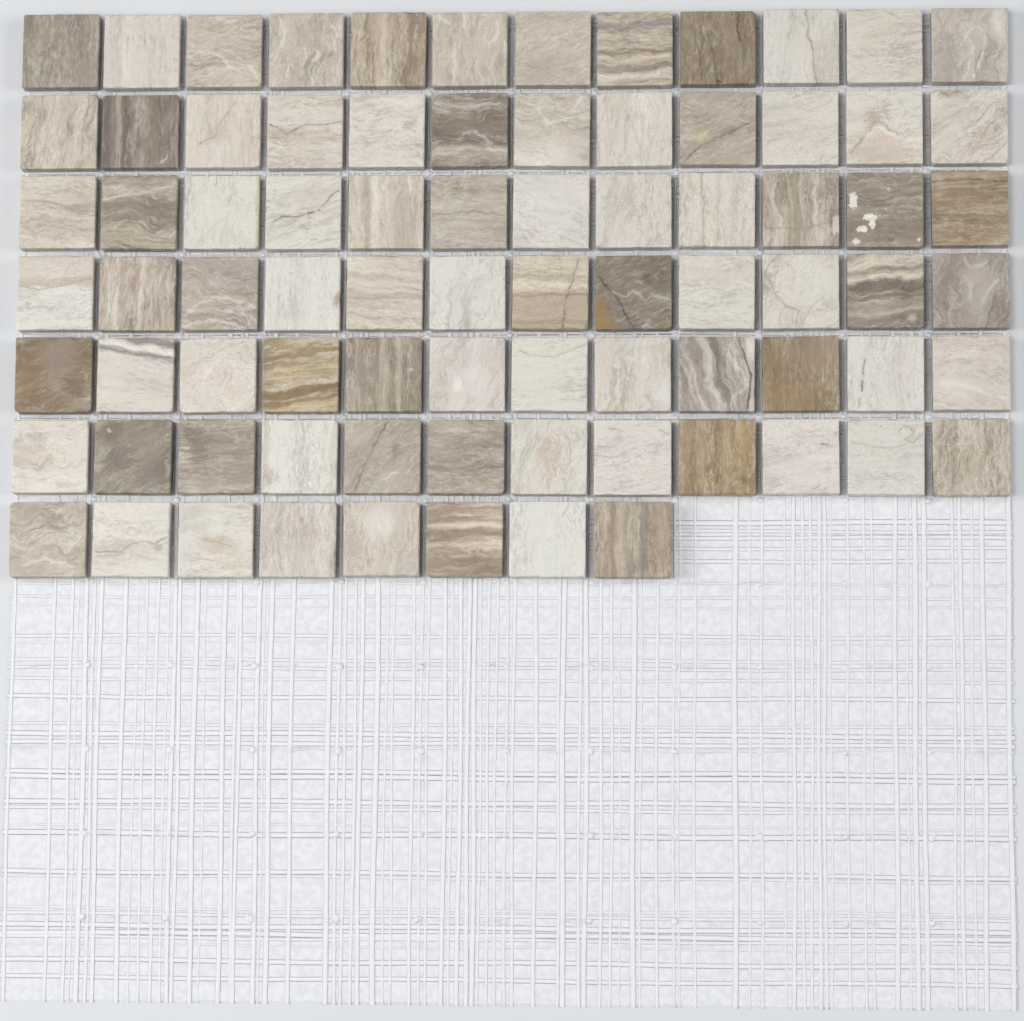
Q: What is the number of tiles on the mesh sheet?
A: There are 80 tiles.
